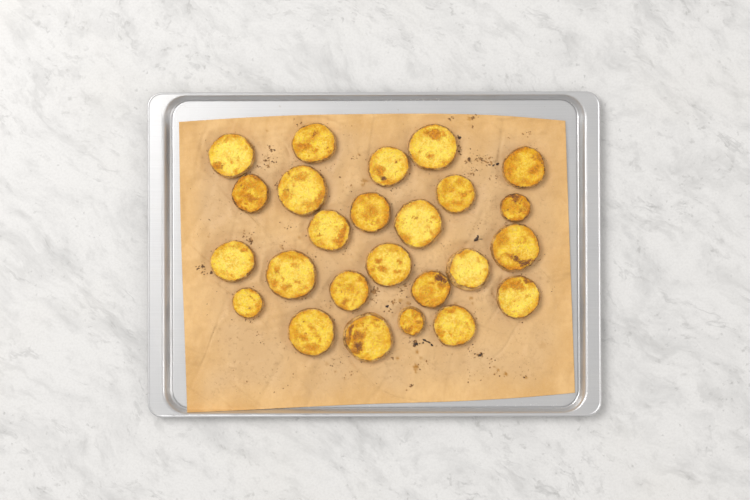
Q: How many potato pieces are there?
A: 25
